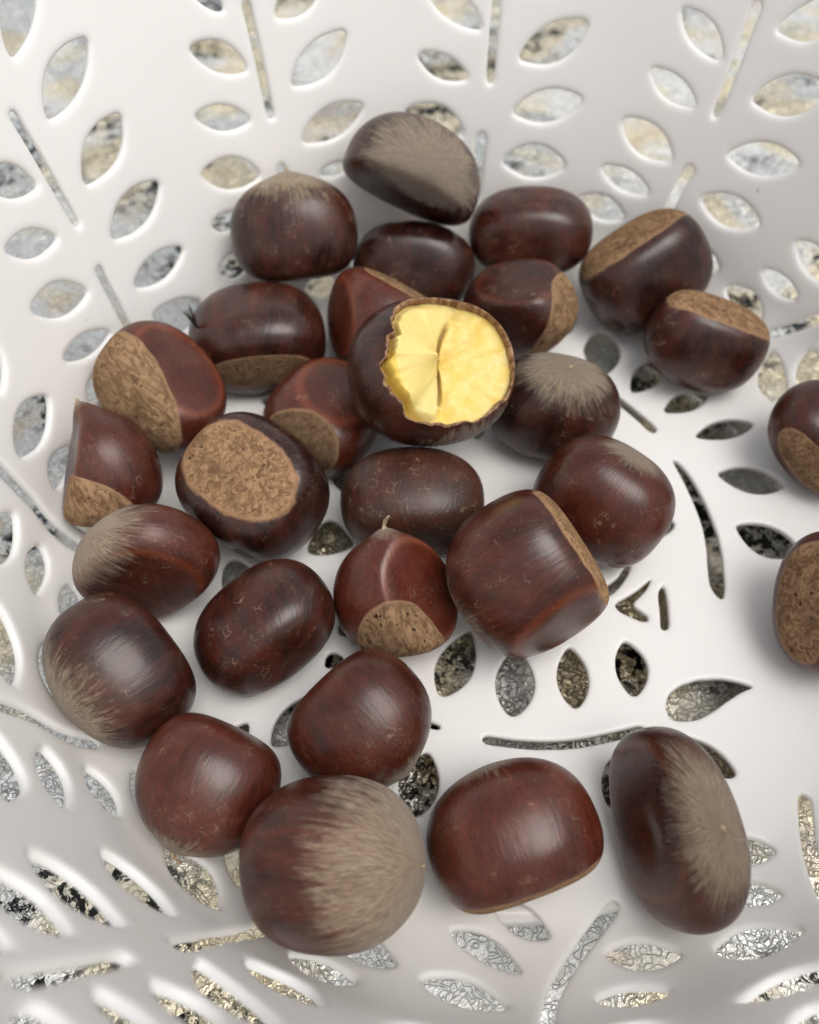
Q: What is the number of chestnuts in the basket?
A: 29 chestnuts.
